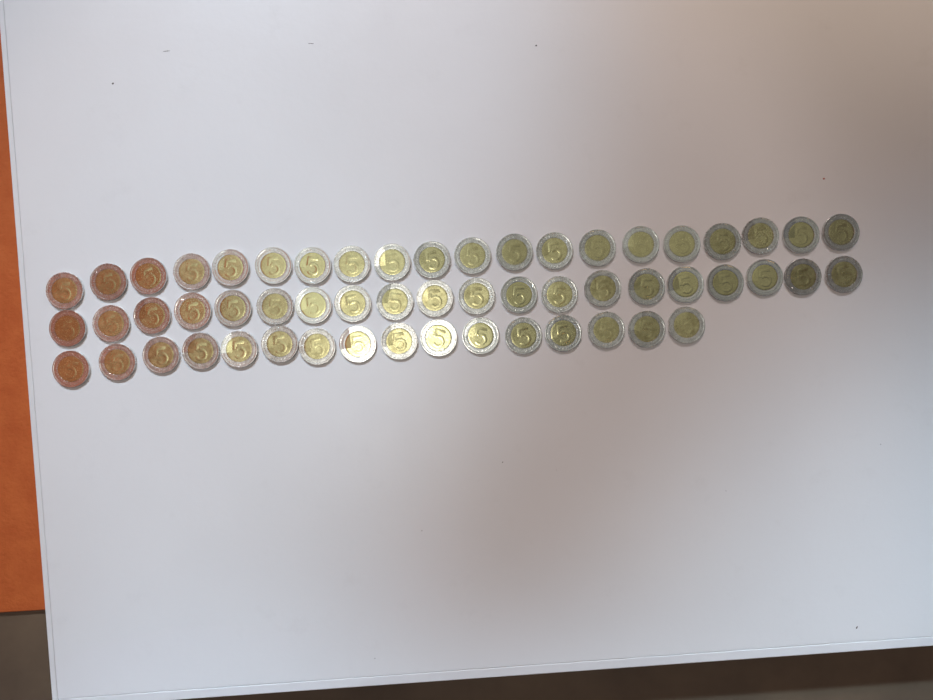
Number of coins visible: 56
